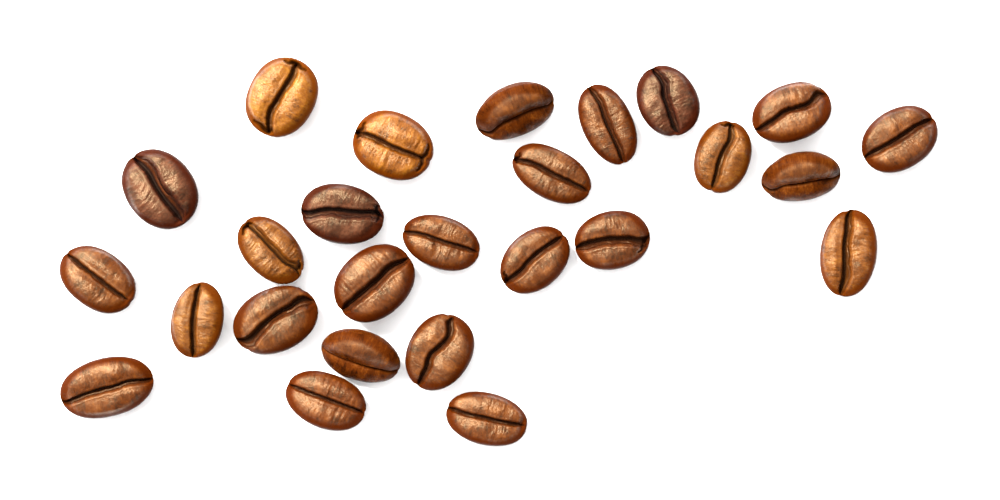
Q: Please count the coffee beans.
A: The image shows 26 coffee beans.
